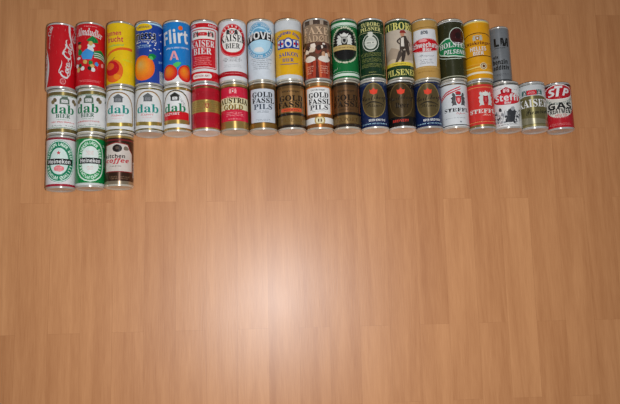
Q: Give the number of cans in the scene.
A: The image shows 39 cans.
